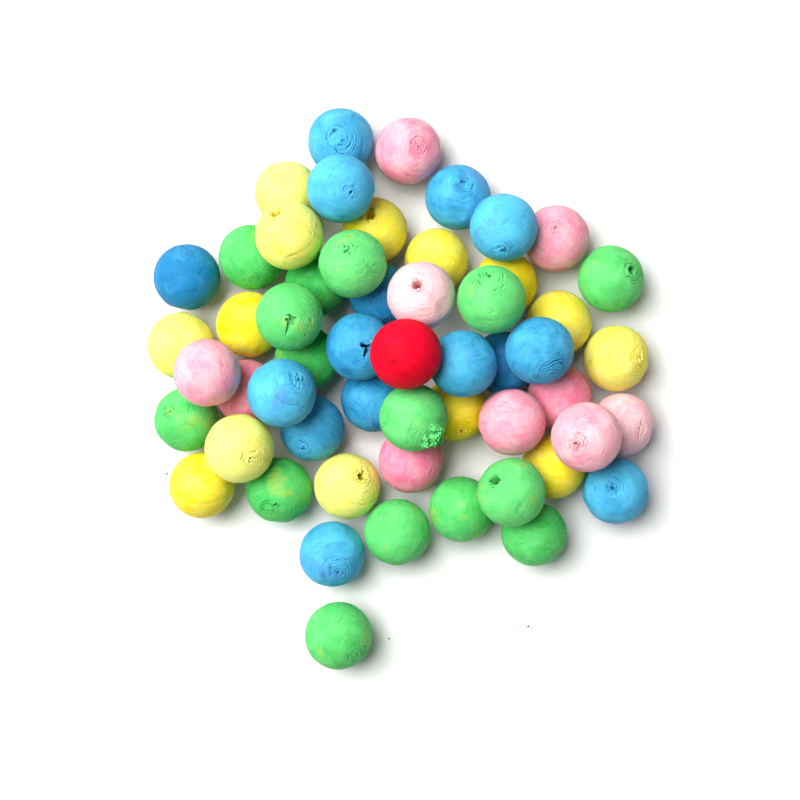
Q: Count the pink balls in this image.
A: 10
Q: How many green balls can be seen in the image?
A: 15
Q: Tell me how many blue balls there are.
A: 15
